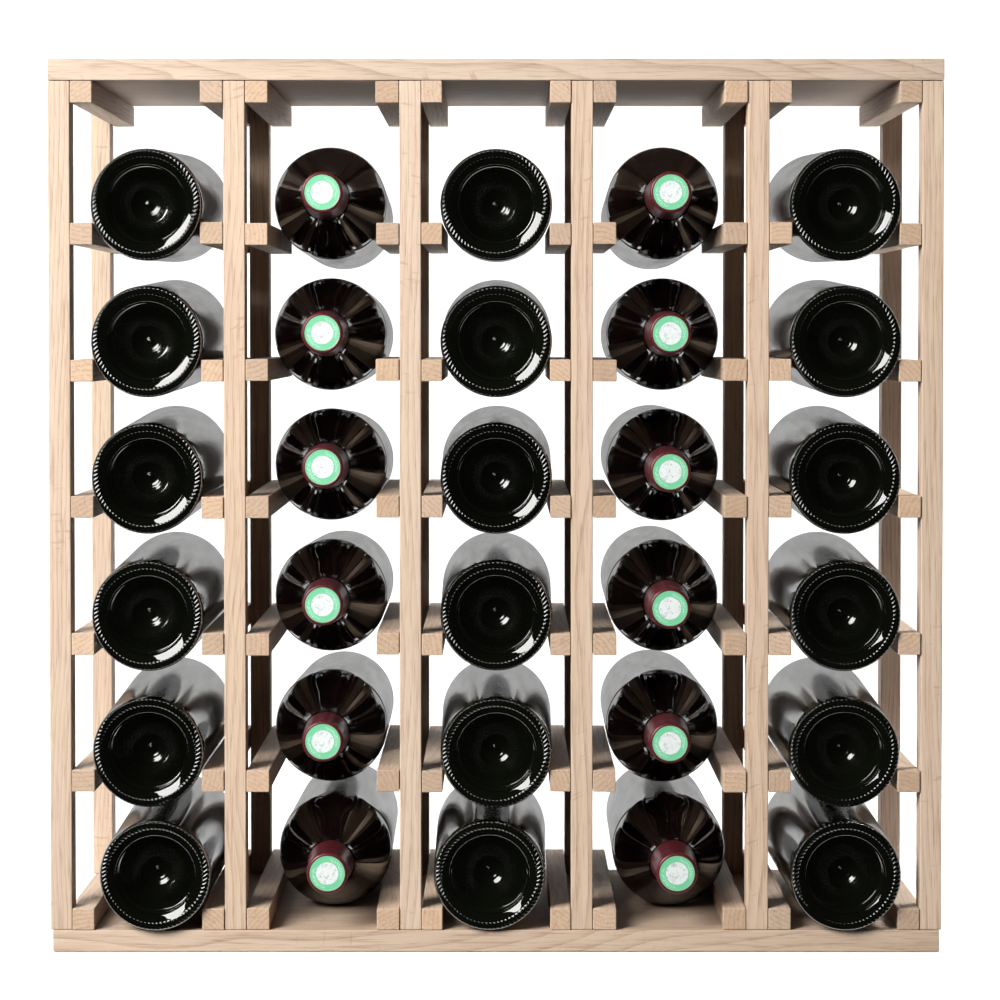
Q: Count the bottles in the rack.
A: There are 30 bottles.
